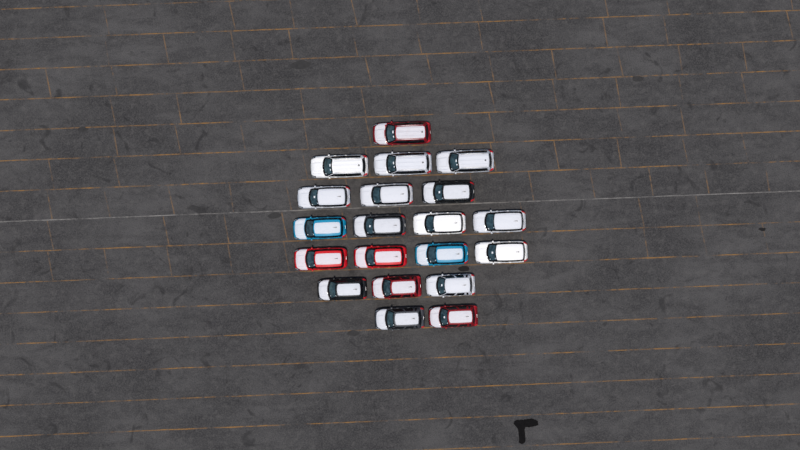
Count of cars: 20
